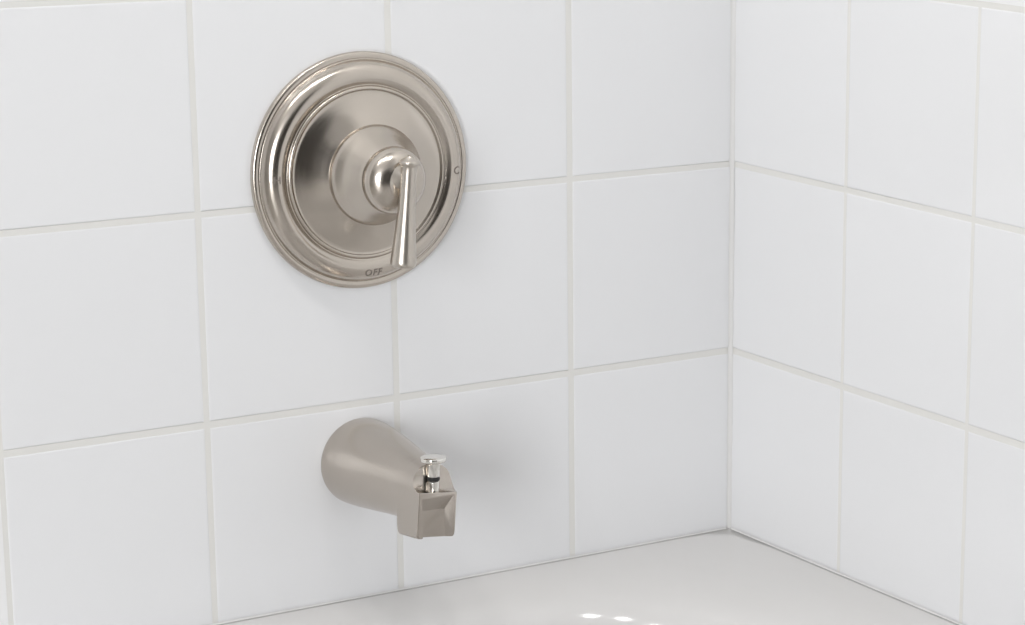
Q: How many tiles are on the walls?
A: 21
